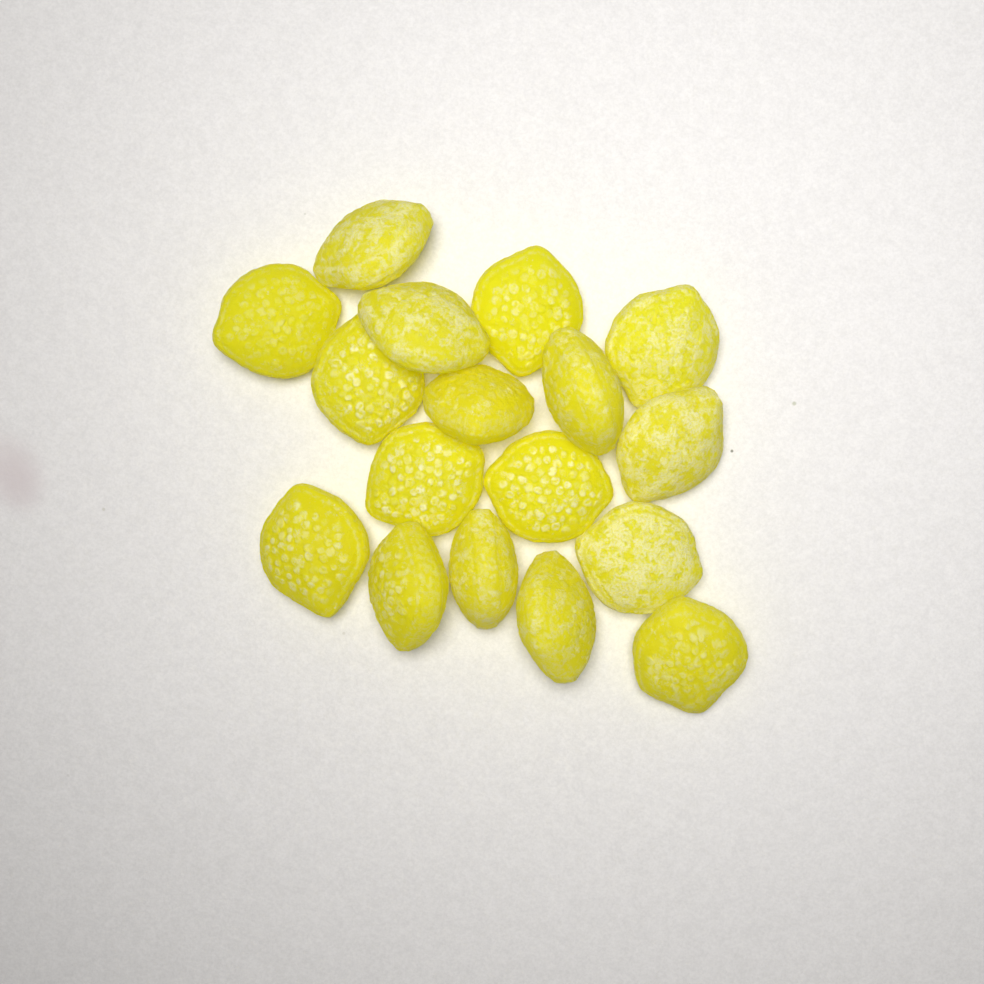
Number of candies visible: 17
